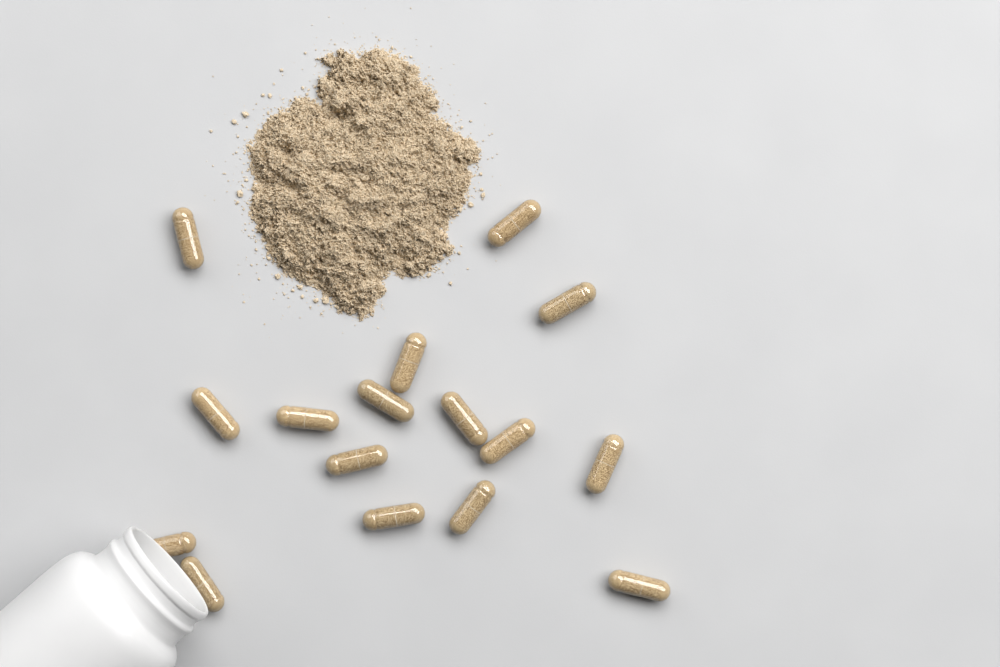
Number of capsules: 16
